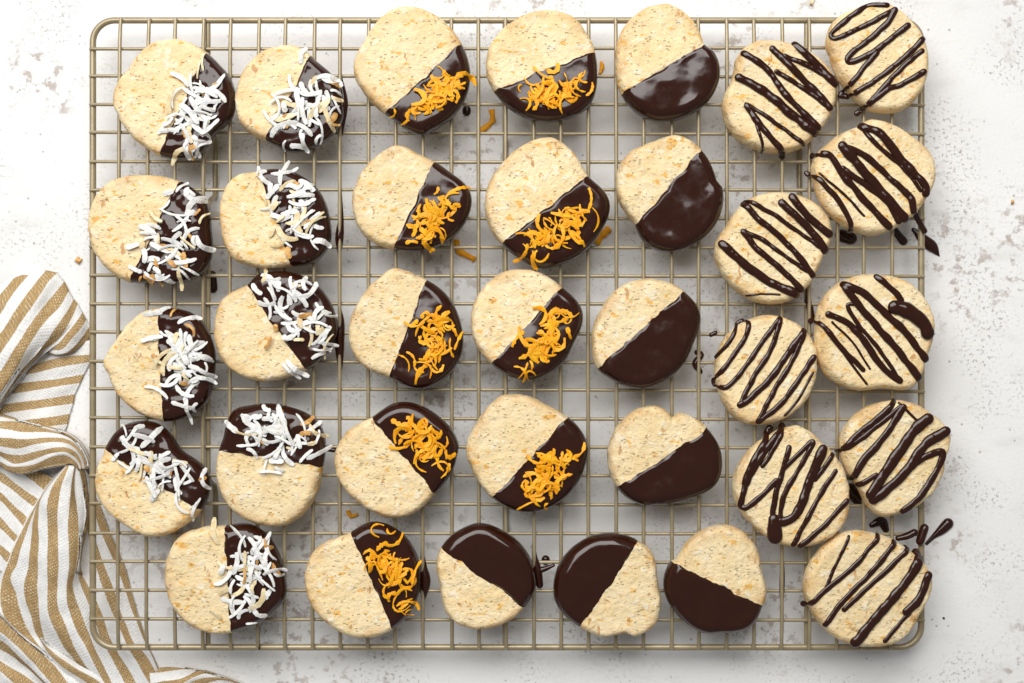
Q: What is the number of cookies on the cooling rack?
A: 34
